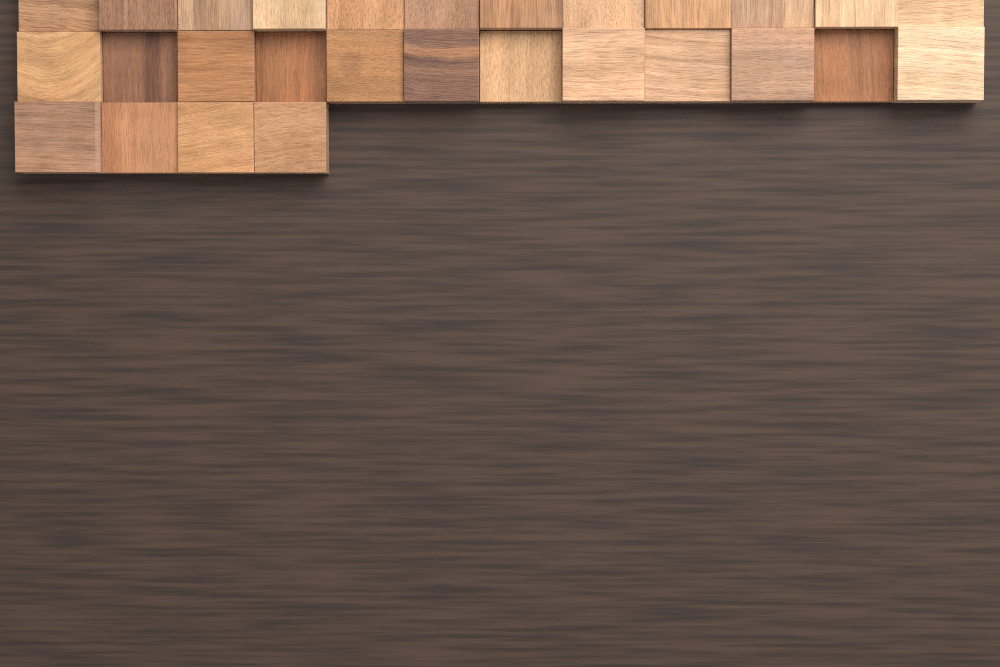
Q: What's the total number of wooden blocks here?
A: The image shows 28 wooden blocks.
